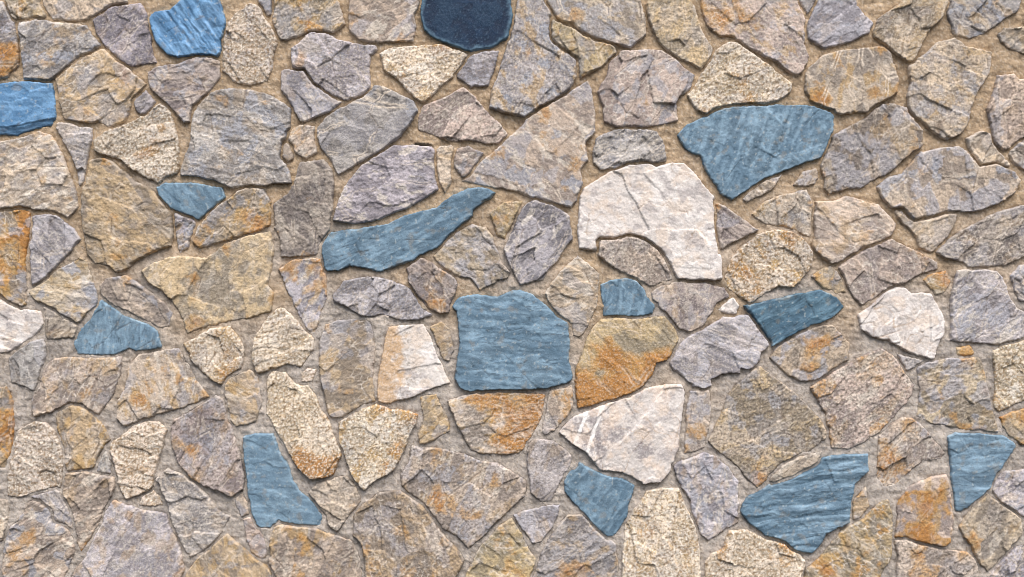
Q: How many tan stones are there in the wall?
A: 141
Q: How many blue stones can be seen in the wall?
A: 14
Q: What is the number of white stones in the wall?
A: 6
